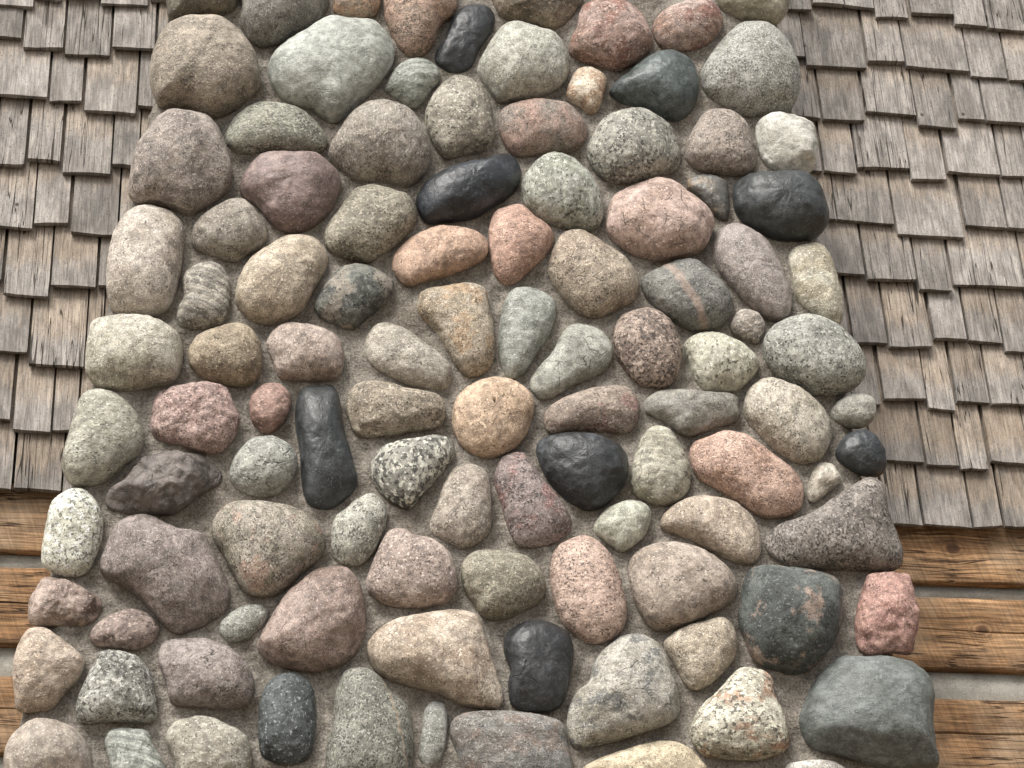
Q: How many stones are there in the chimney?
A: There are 108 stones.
